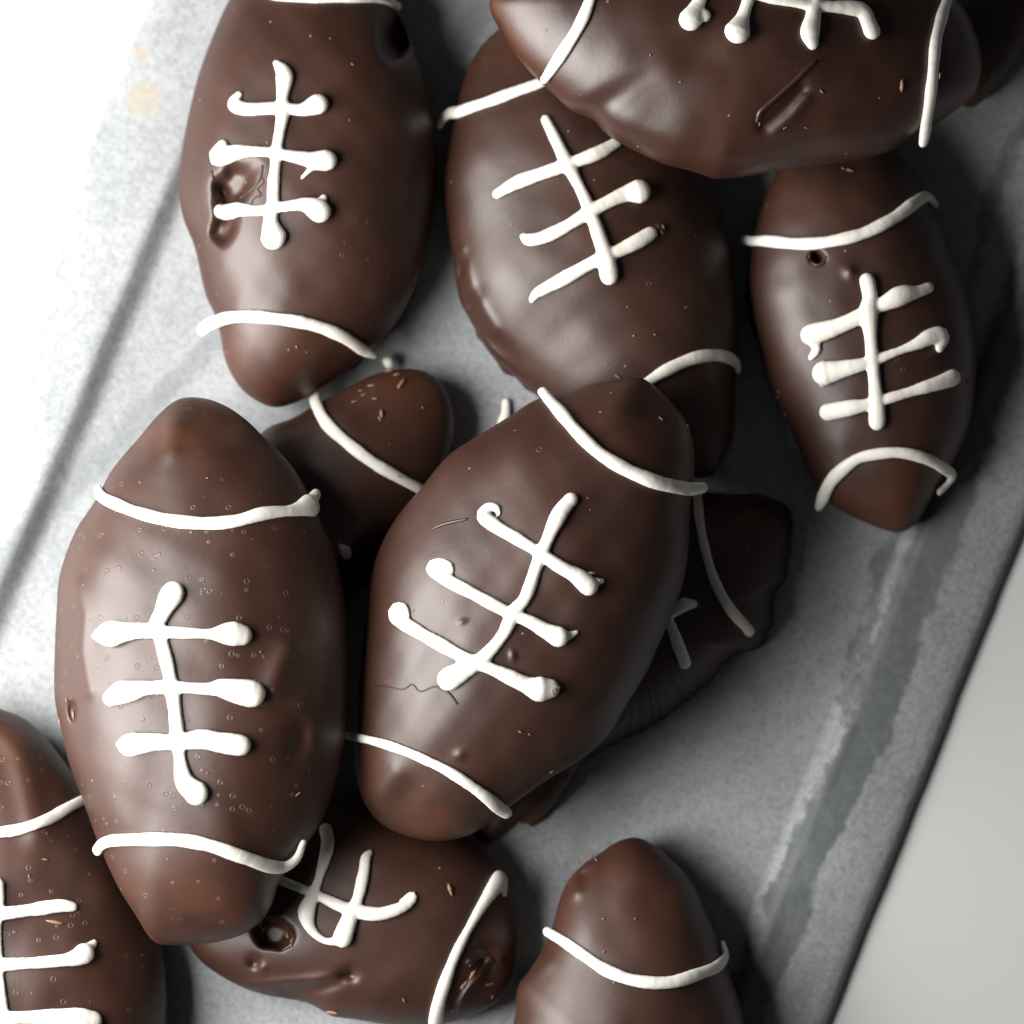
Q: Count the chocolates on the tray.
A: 12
